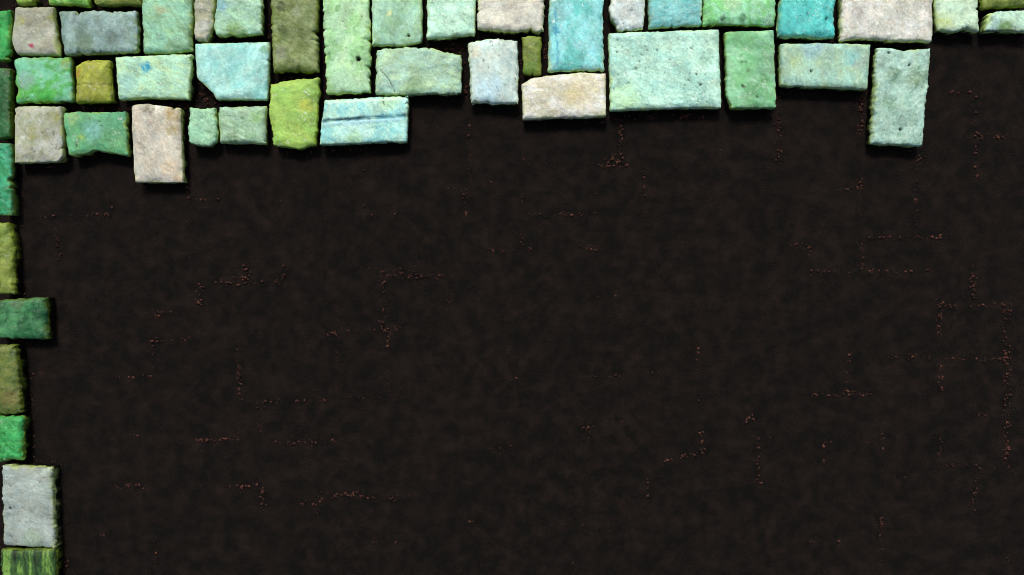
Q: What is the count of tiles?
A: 50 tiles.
